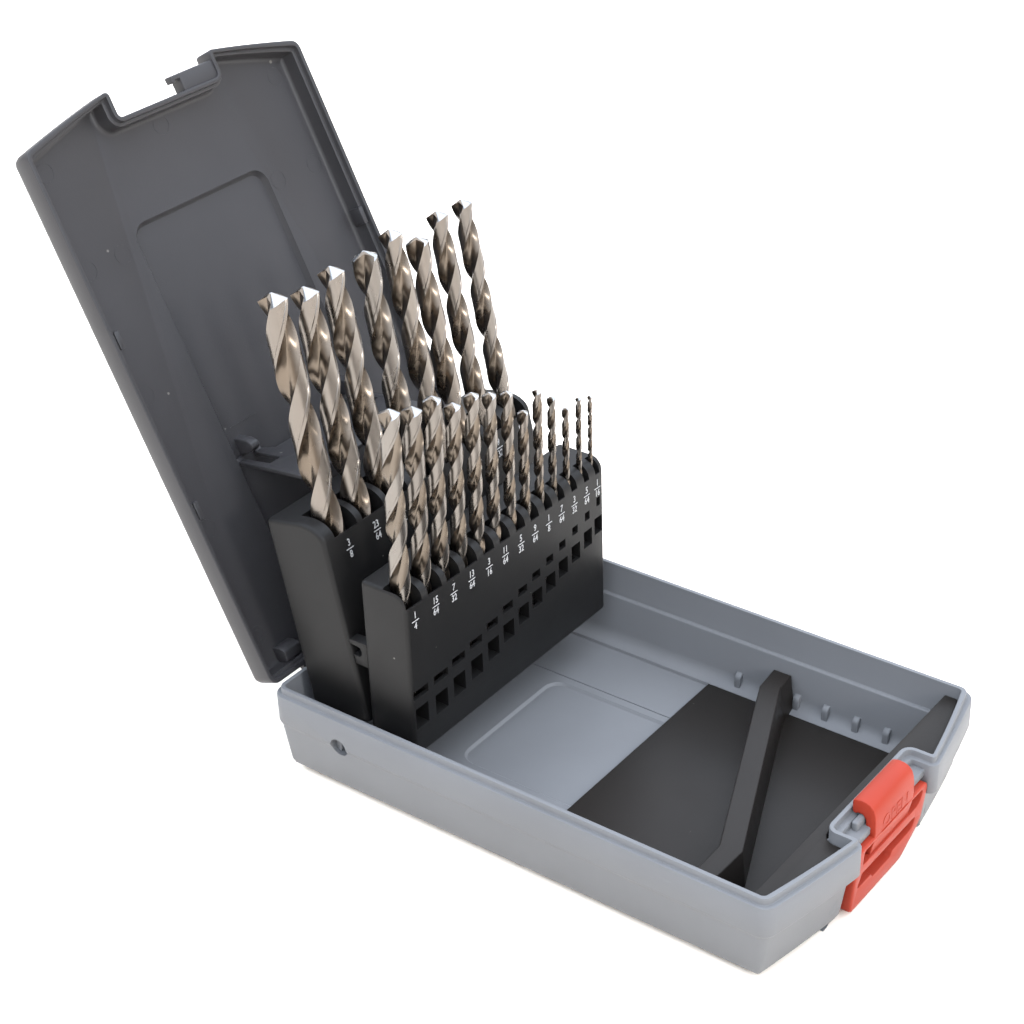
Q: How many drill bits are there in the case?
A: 21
